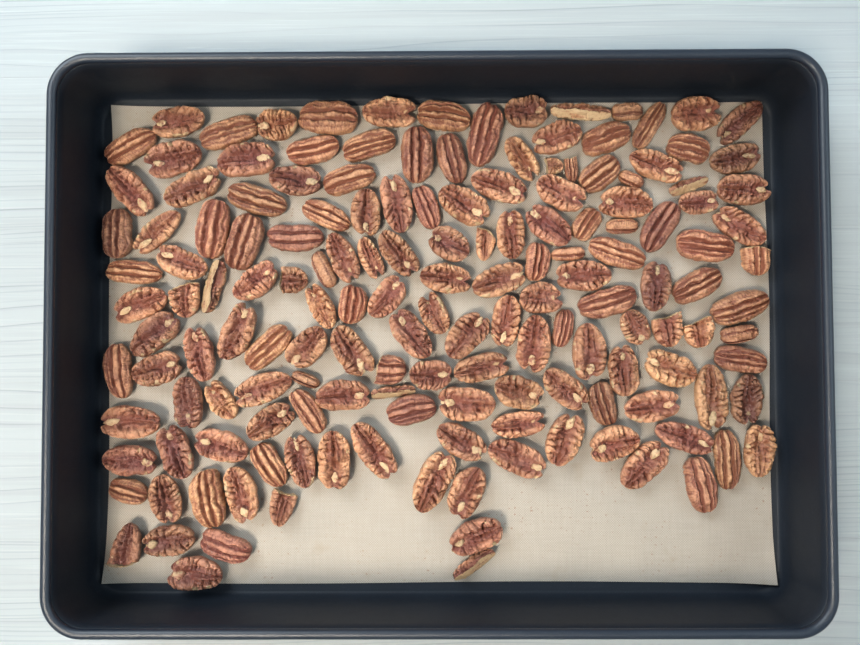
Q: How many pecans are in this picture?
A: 158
